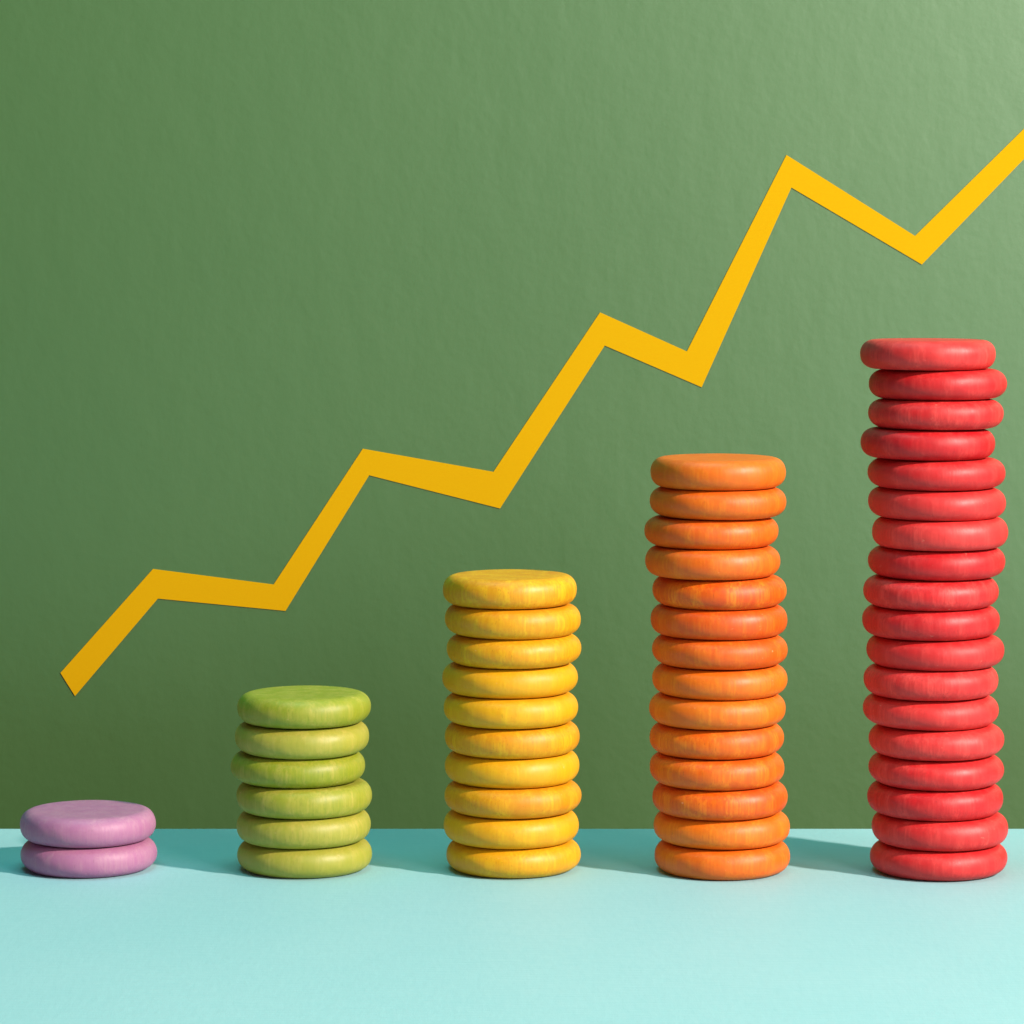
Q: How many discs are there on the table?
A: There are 50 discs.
